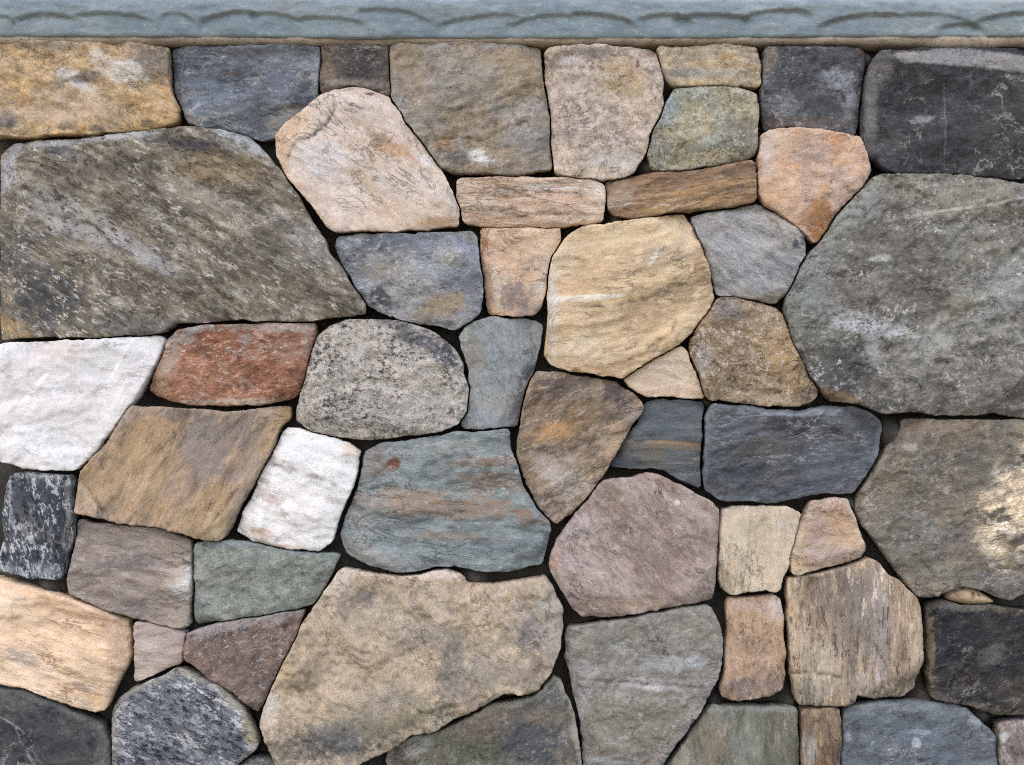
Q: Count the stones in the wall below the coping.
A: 54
